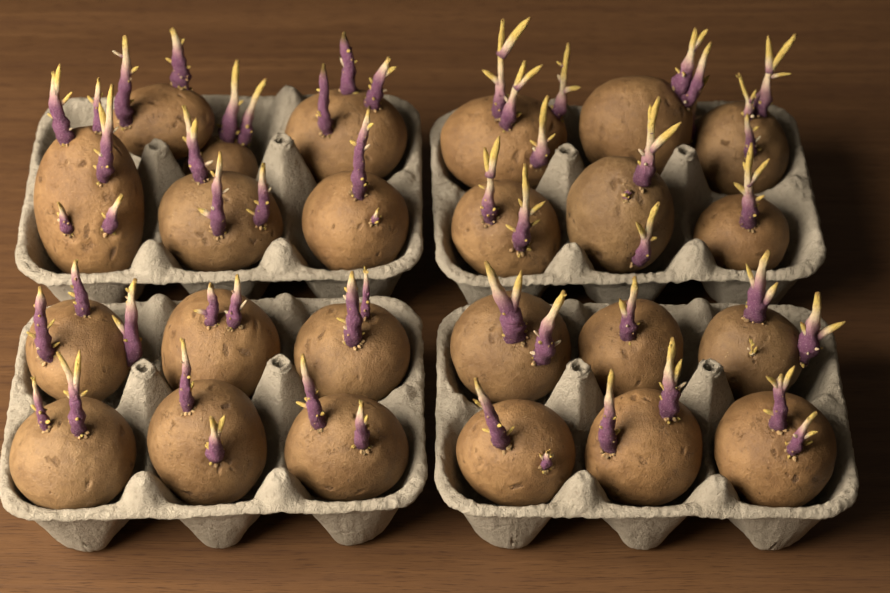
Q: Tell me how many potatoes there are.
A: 24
